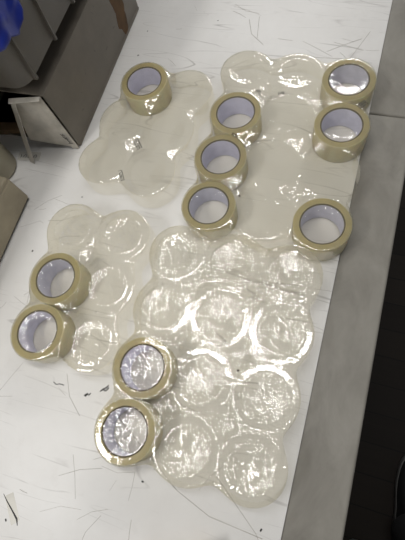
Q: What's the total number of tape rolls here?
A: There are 11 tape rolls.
